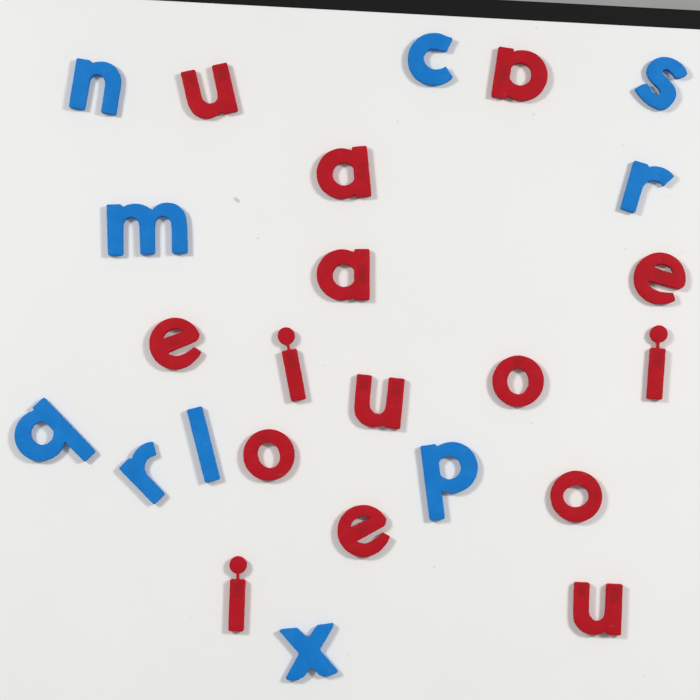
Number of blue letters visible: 10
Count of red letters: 15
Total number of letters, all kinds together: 25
